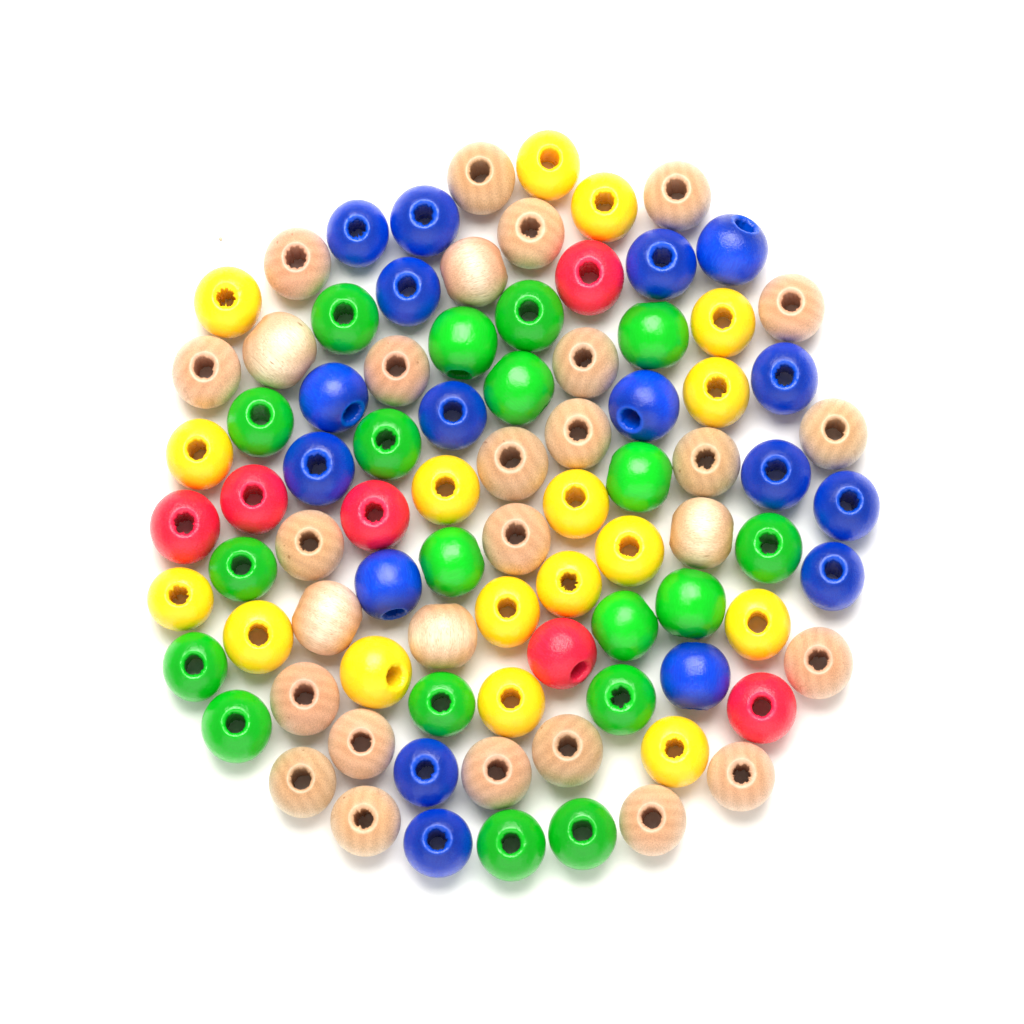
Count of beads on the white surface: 87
